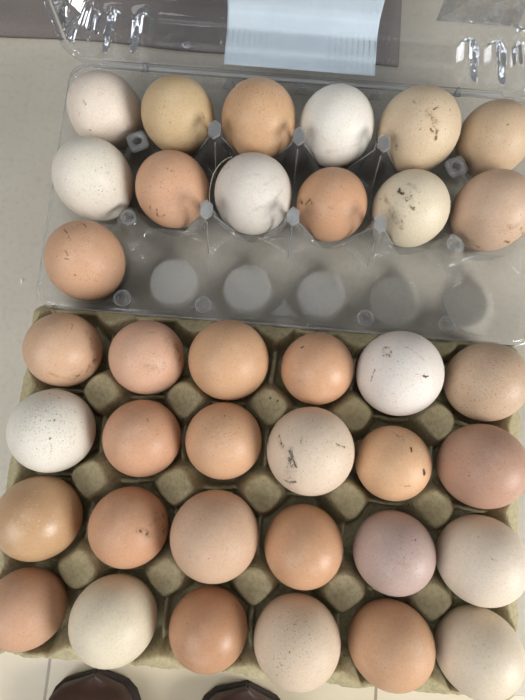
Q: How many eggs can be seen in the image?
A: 37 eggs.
